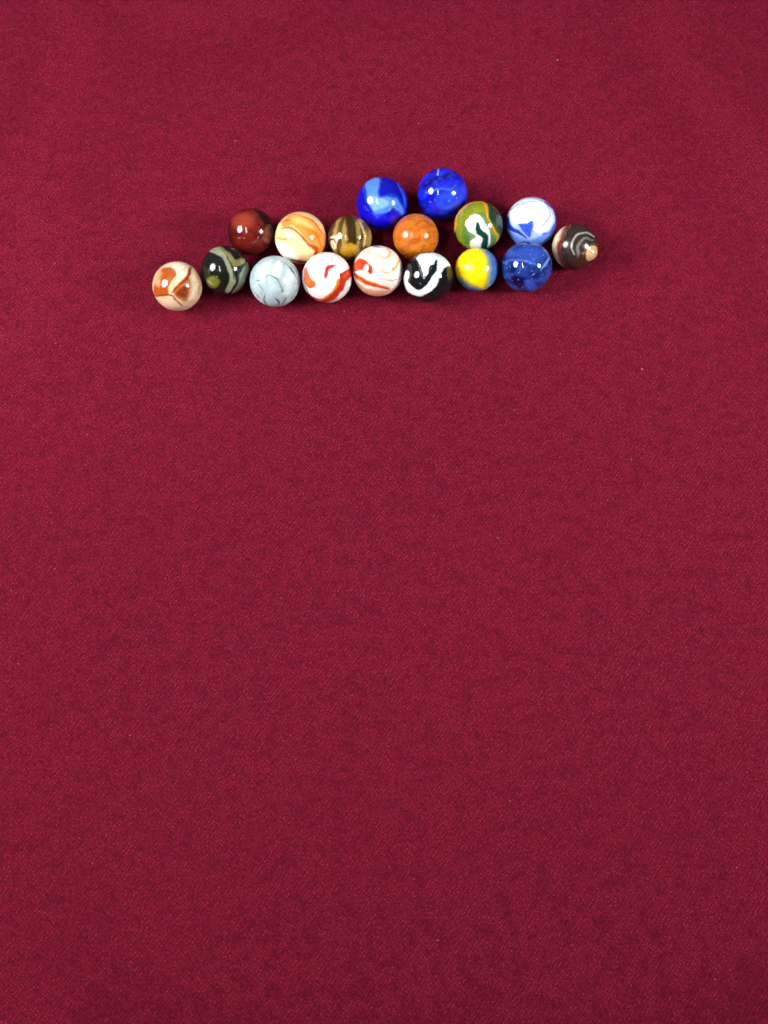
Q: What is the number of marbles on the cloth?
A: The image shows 17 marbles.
